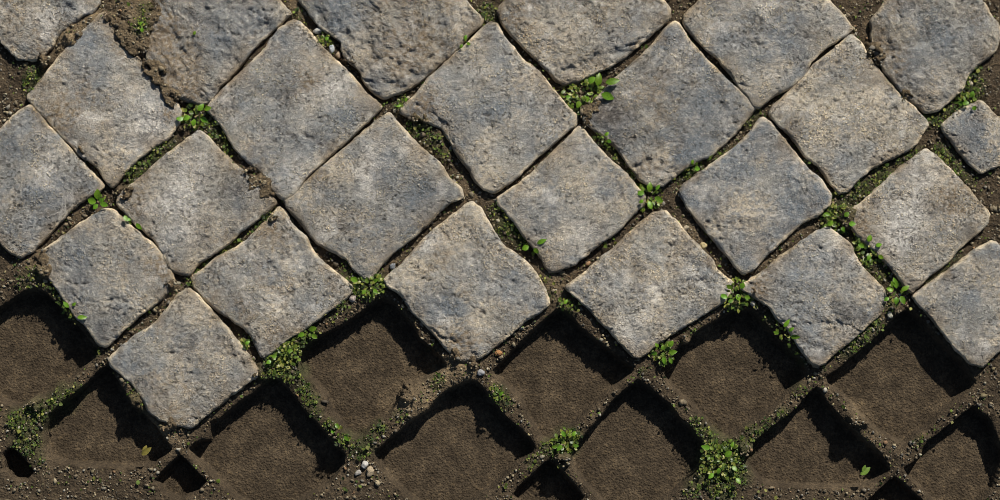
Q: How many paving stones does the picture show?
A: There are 25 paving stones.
